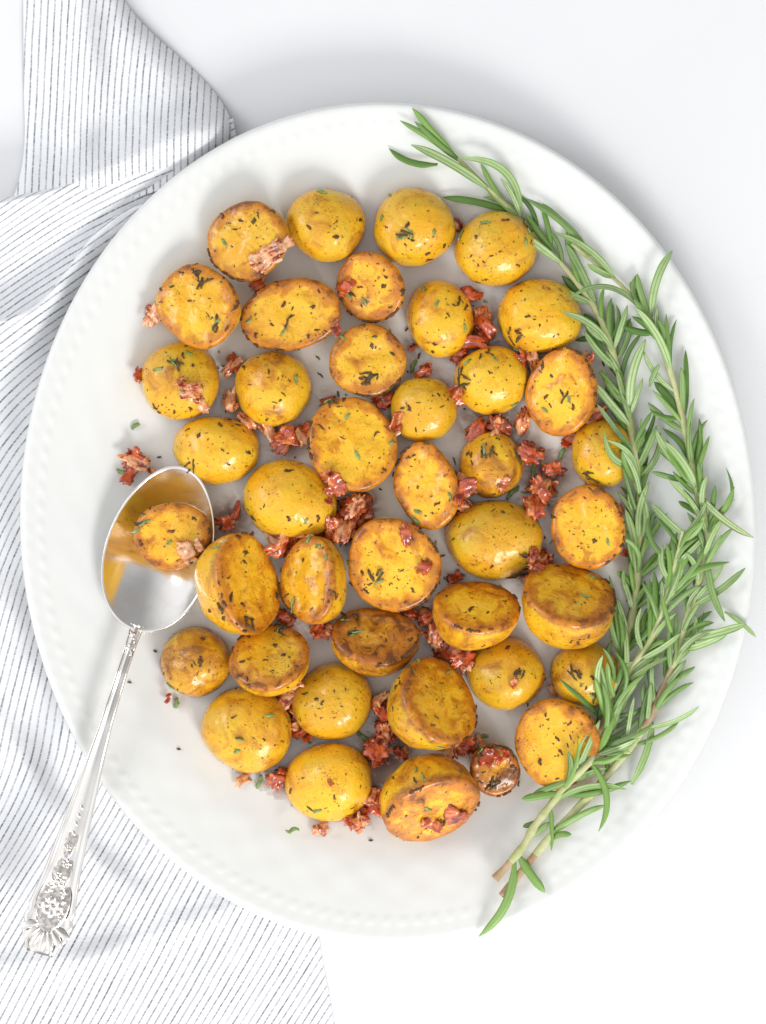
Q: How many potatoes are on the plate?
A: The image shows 41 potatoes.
